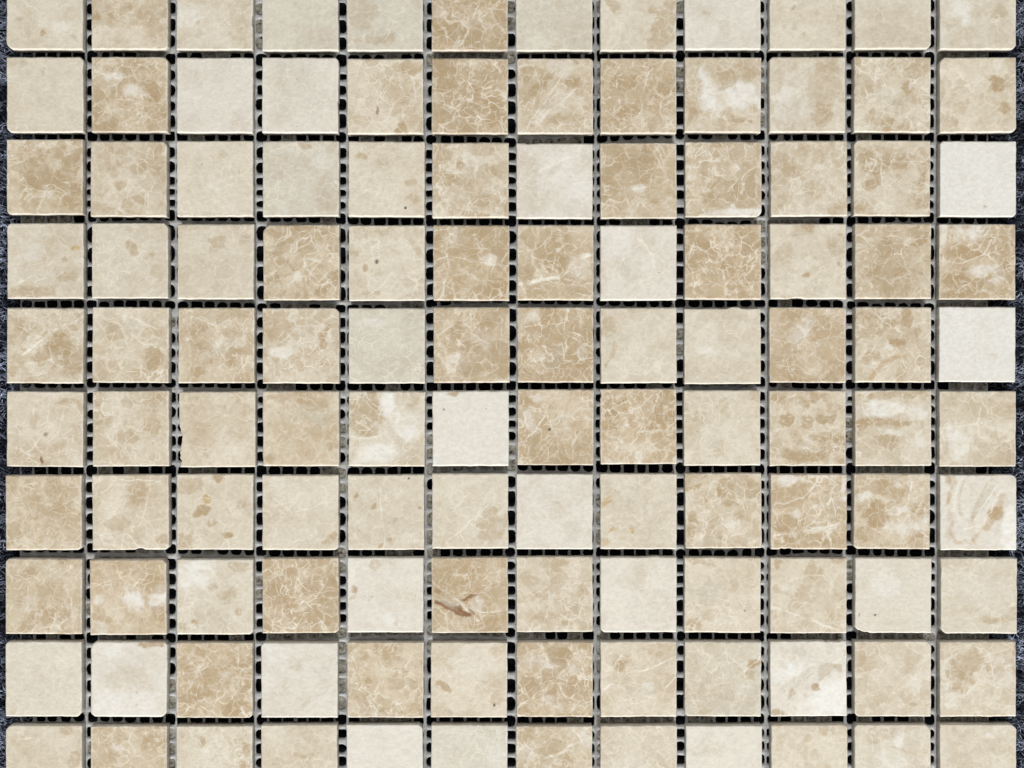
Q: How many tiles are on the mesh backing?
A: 120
